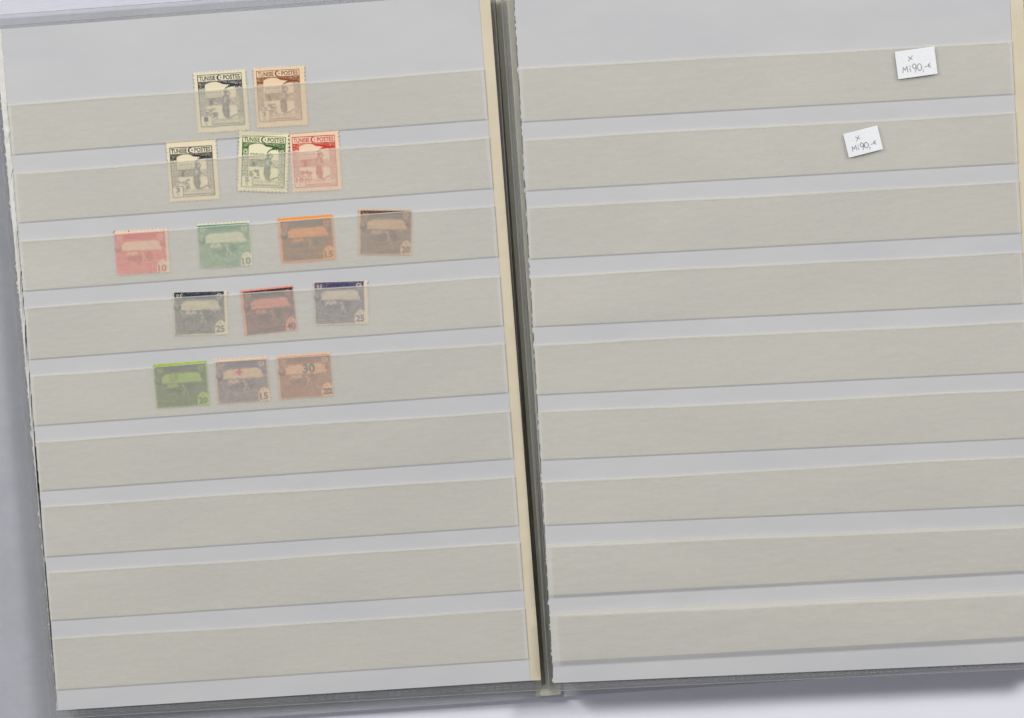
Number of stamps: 15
